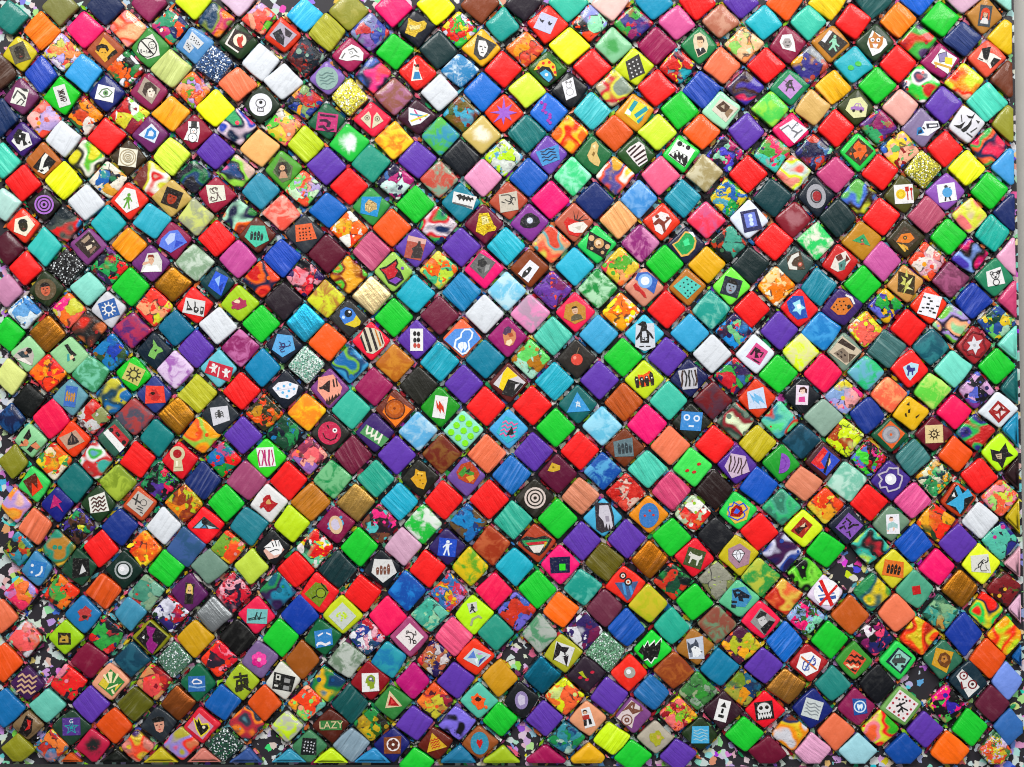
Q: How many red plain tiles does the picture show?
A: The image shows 37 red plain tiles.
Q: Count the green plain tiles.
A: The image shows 32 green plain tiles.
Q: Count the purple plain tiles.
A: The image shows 26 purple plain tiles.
